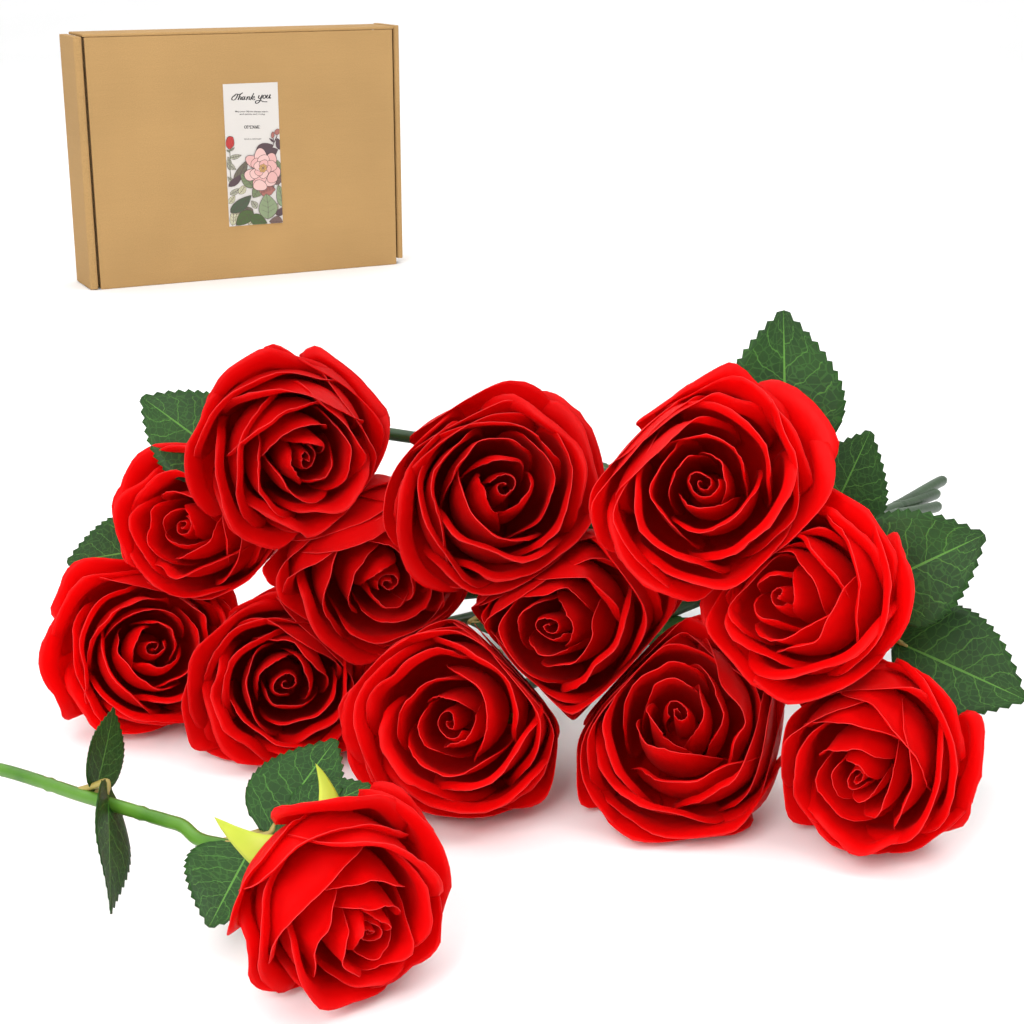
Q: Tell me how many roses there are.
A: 13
